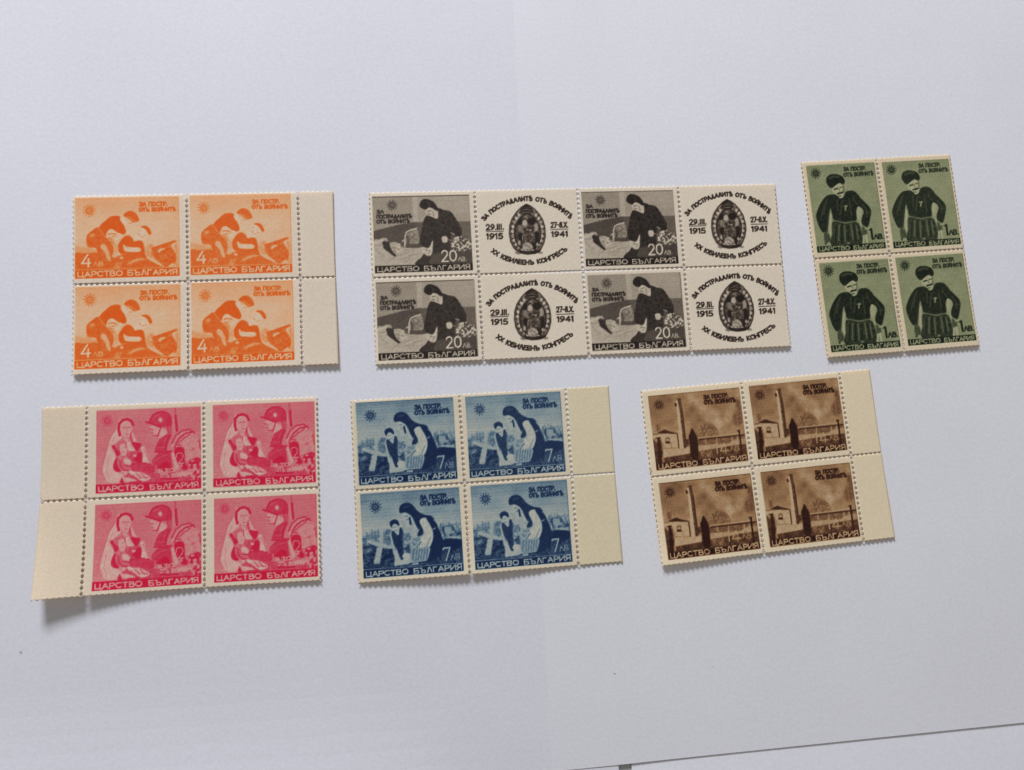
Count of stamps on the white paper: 28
